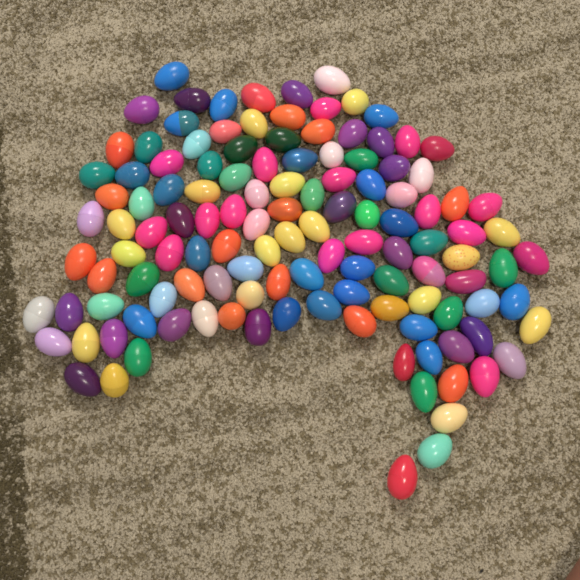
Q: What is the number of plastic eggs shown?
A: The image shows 125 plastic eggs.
